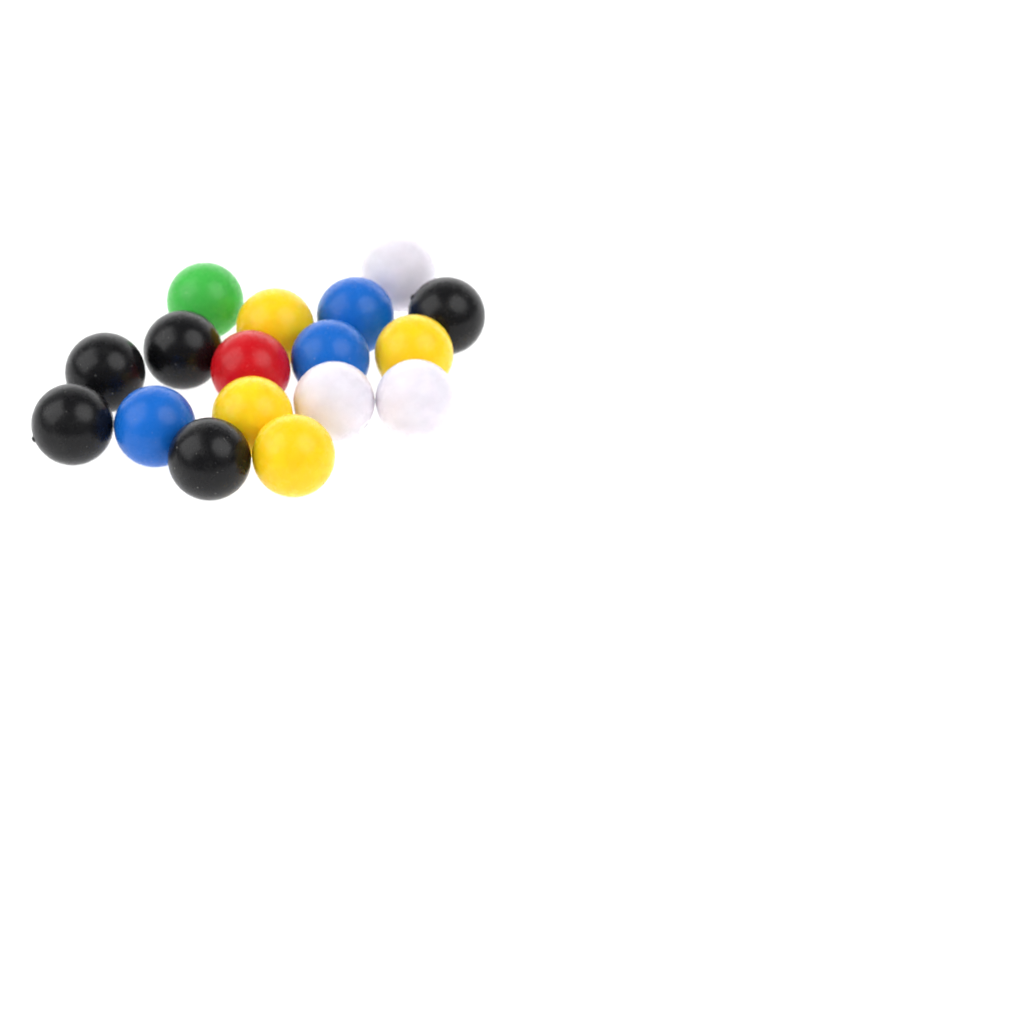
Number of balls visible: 17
